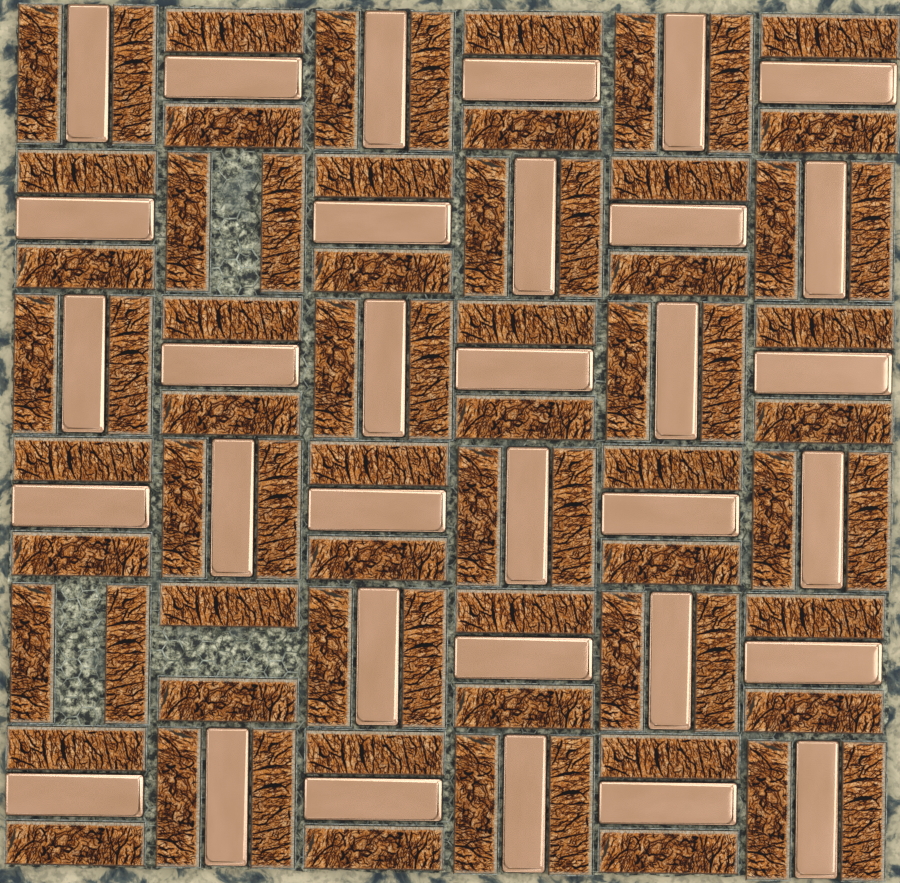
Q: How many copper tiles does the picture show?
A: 33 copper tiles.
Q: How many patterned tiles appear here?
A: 72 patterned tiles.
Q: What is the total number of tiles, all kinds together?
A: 105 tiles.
